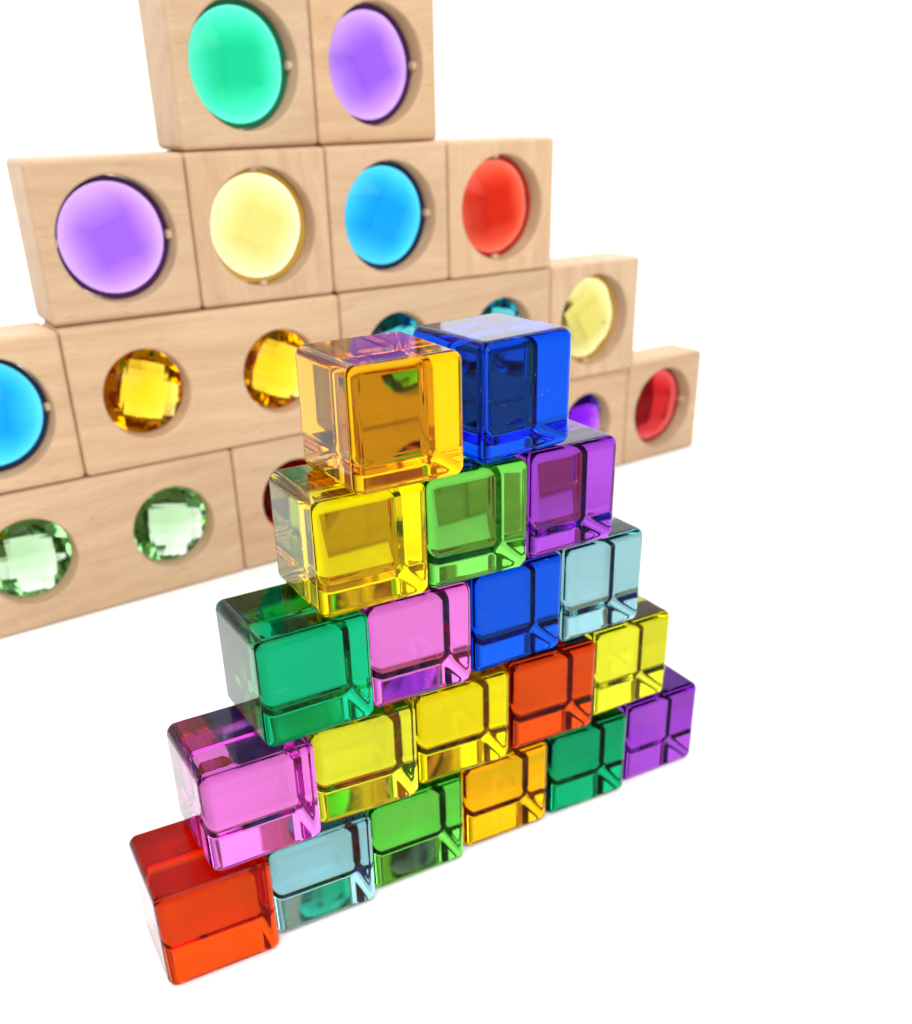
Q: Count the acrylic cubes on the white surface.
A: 20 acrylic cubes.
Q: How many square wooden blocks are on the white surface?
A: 9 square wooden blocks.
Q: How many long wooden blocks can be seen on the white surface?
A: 5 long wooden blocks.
